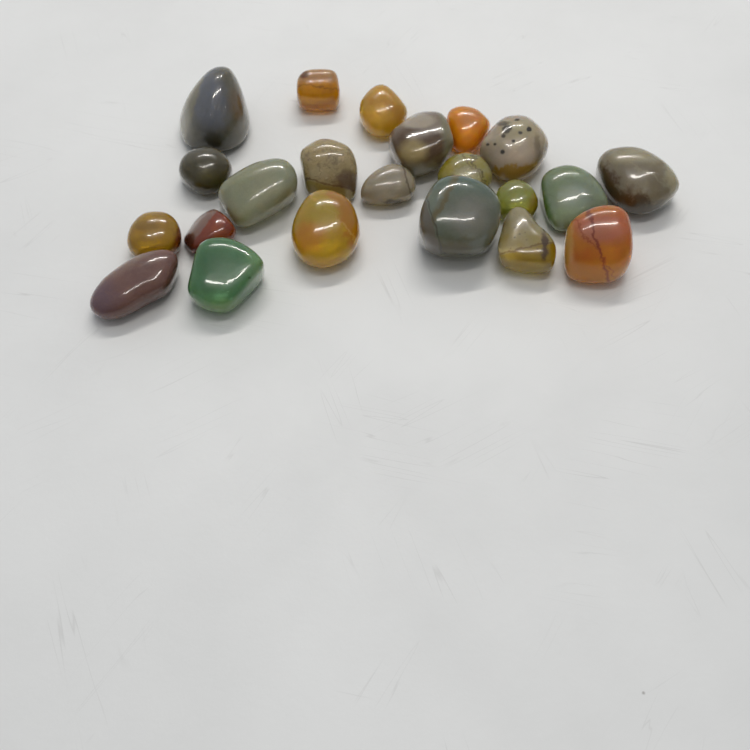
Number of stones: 22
